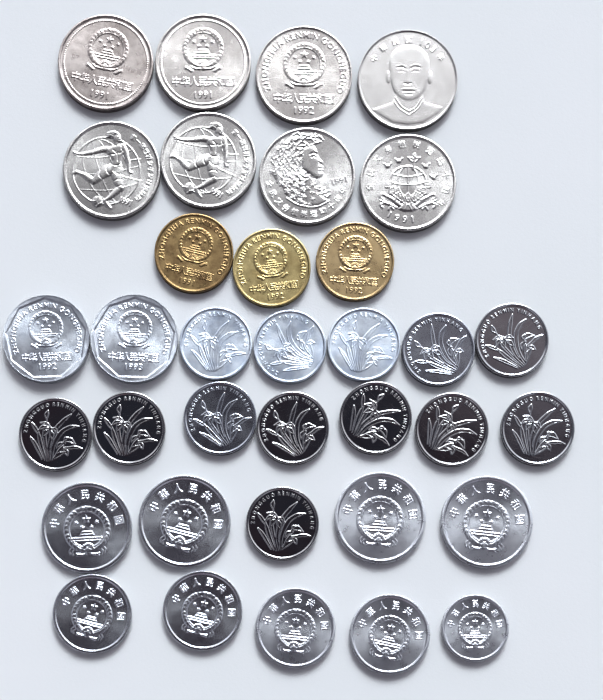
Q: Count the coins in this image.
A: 35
